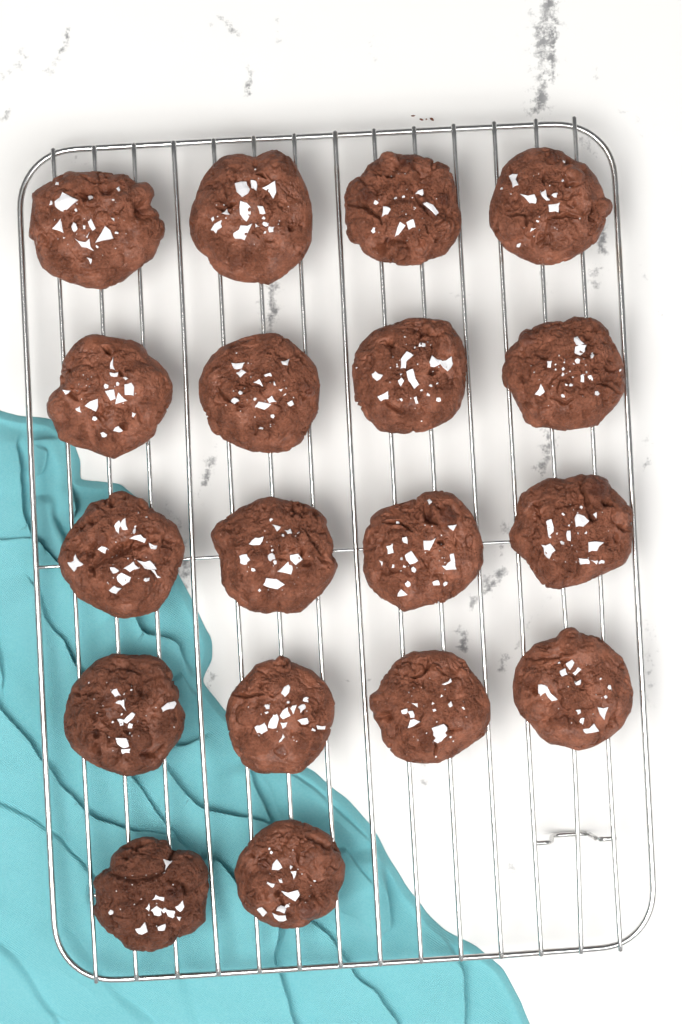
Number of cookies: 18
